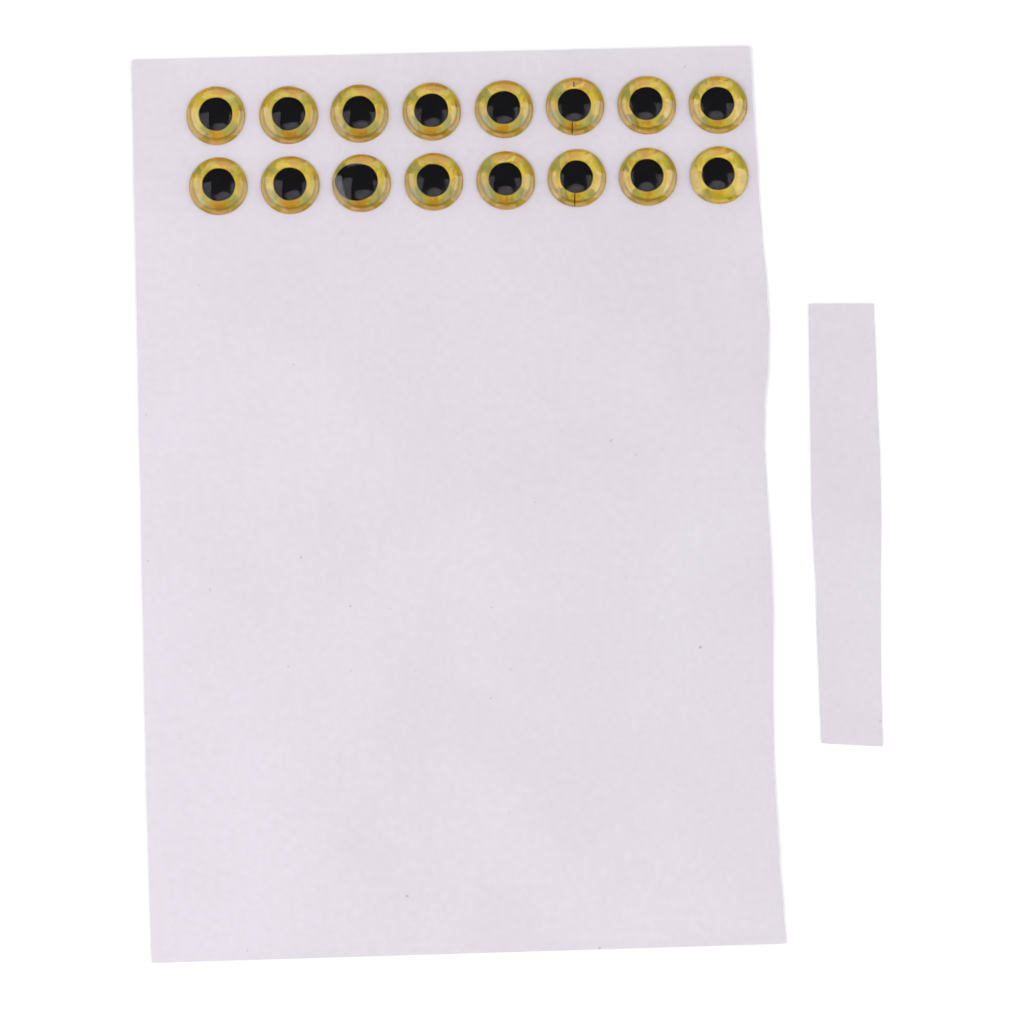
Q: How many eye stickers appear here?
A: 16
